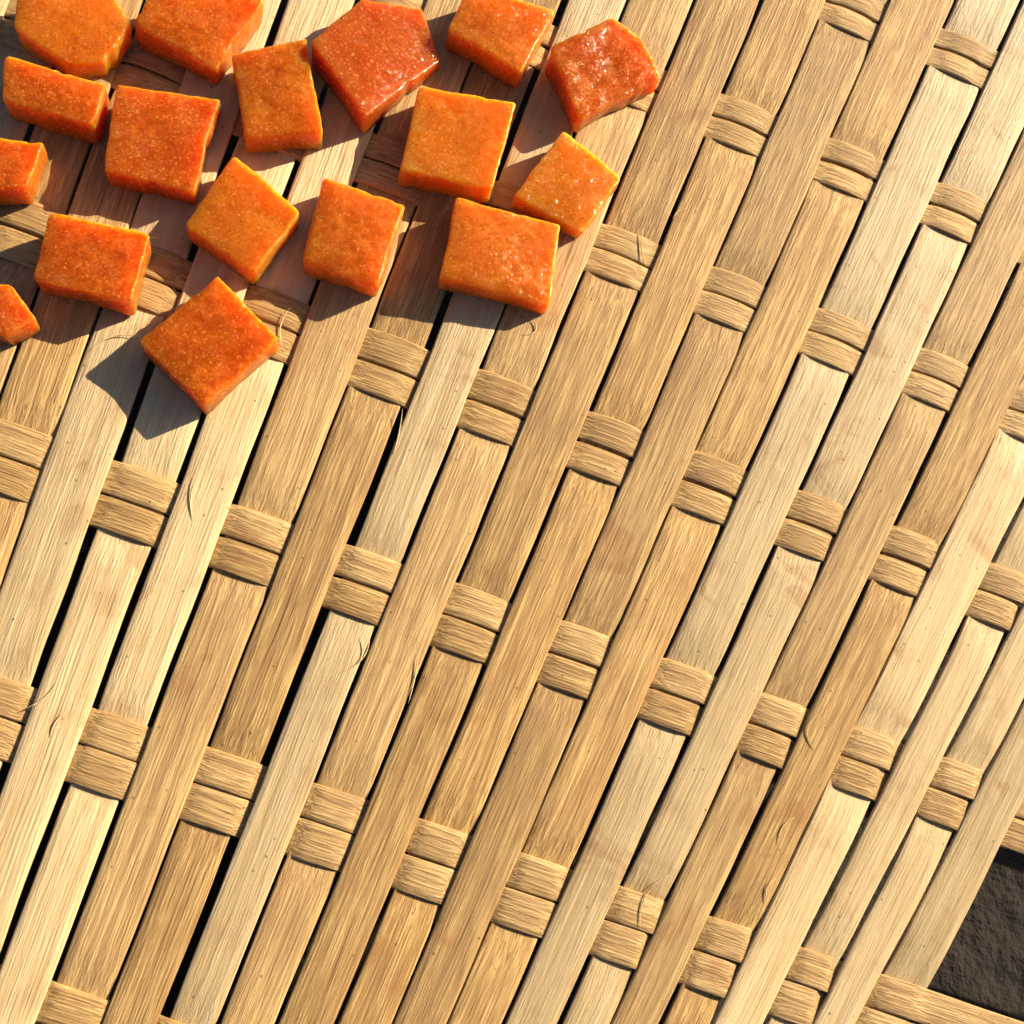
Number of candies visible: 17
